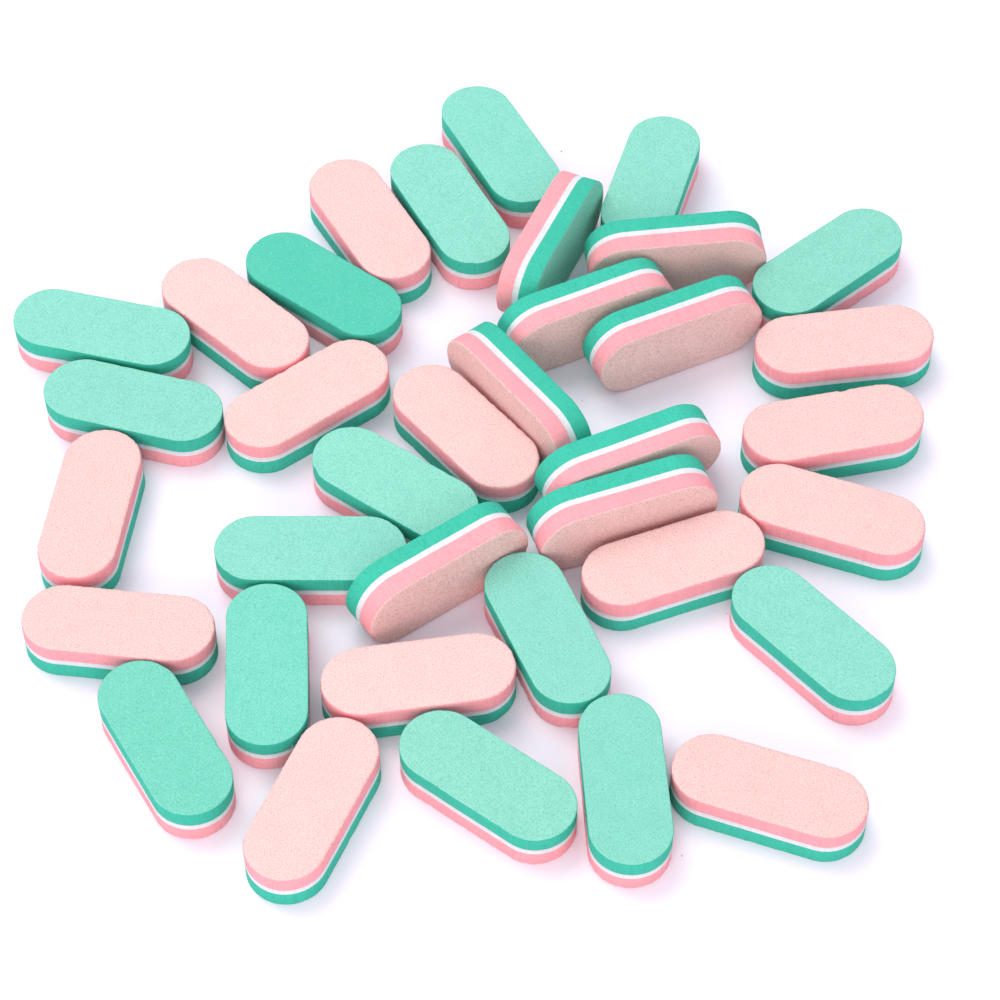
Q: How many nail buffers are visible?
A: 36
